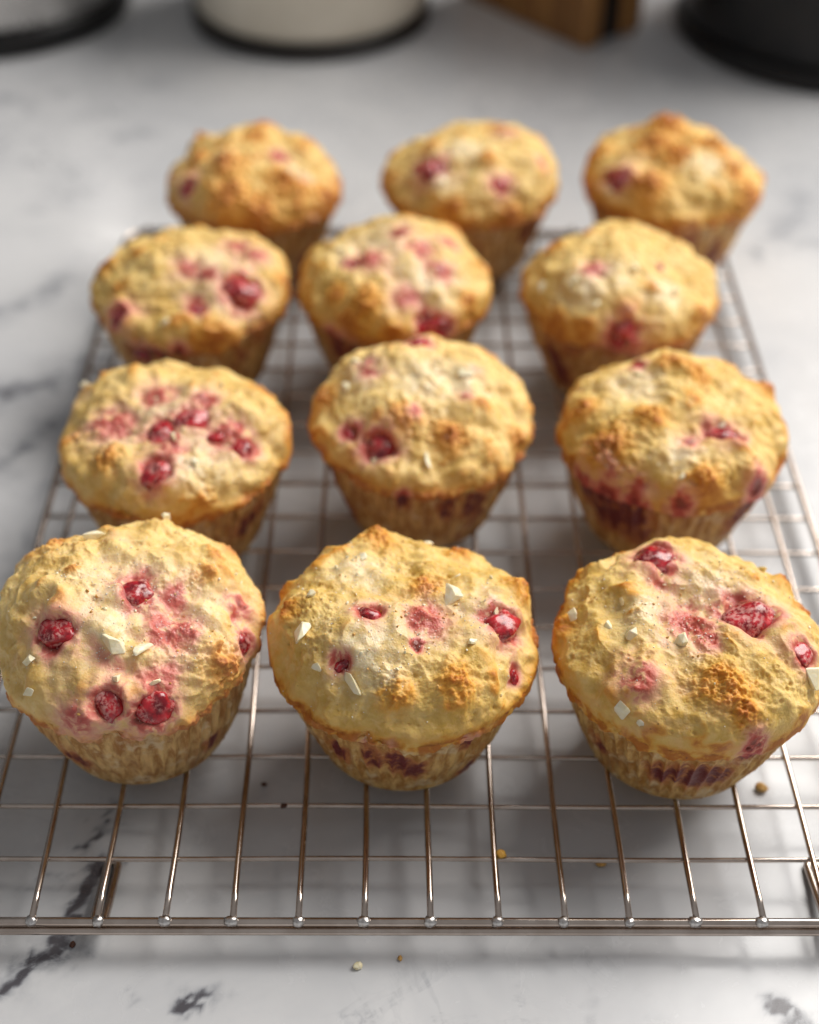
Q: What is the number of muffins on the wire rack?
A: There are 12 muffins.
